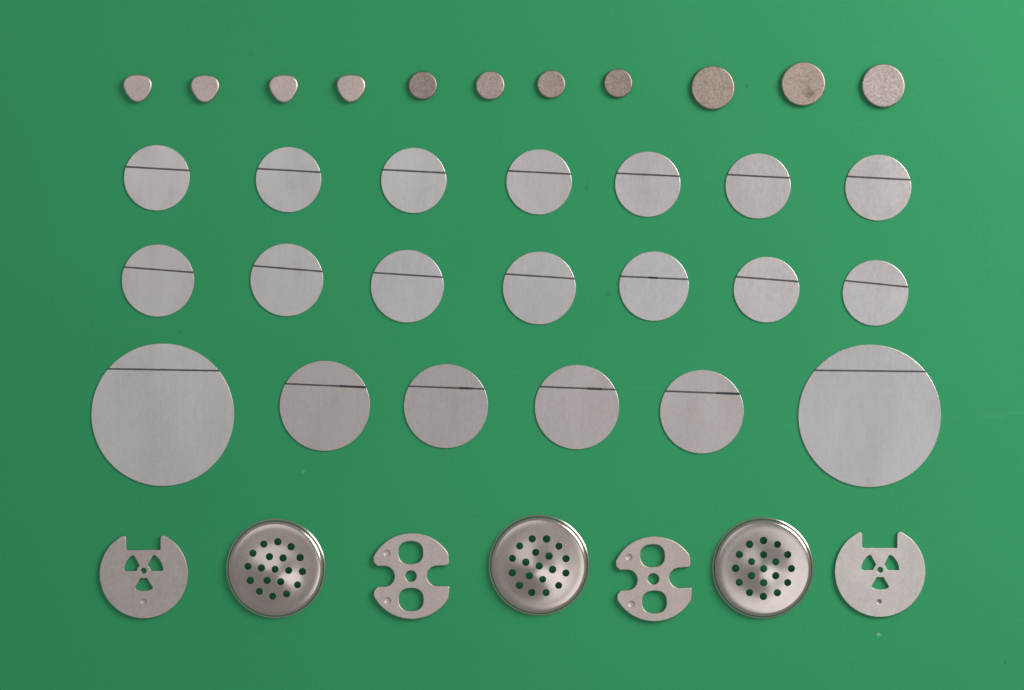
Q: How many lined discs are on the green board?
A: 20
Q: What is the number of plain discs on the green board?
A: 7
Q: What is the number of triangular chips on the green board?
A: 4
